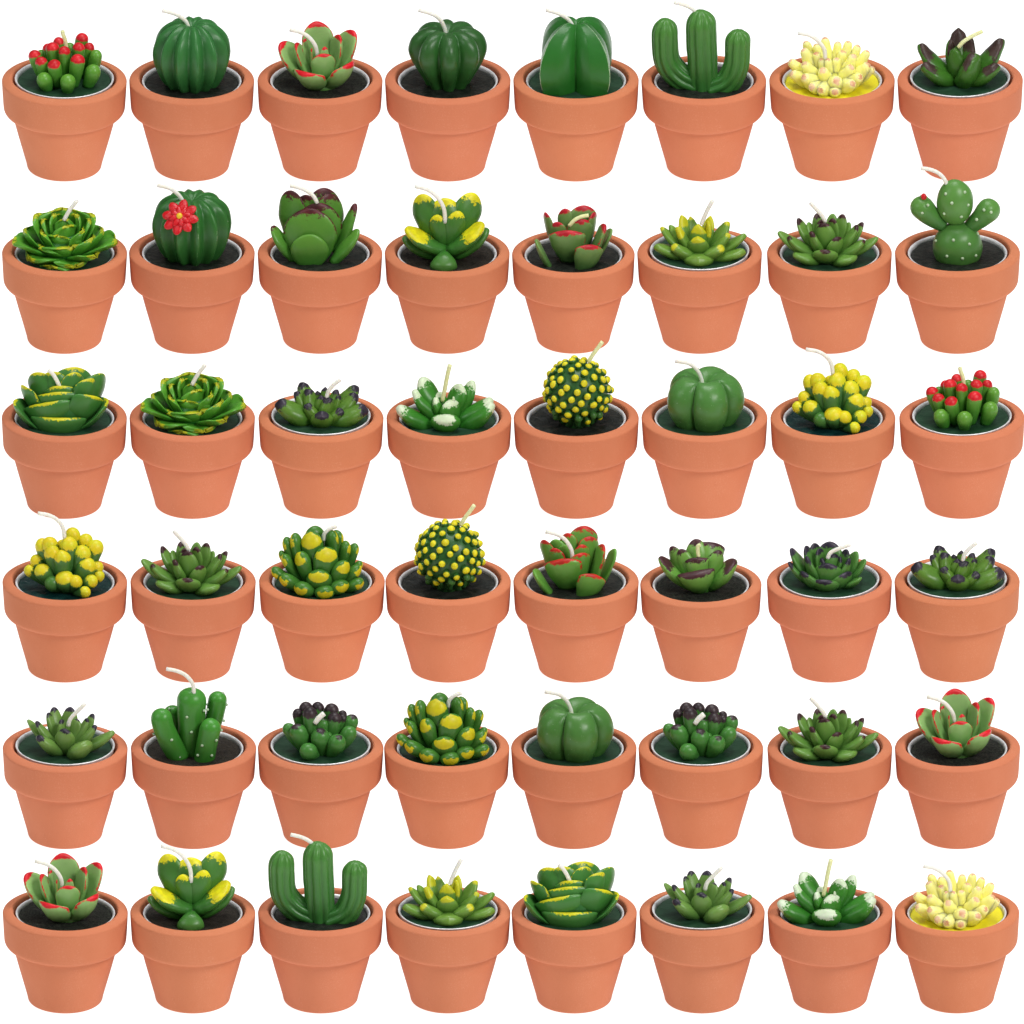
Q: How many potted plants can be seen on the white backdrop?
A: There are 48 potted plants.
